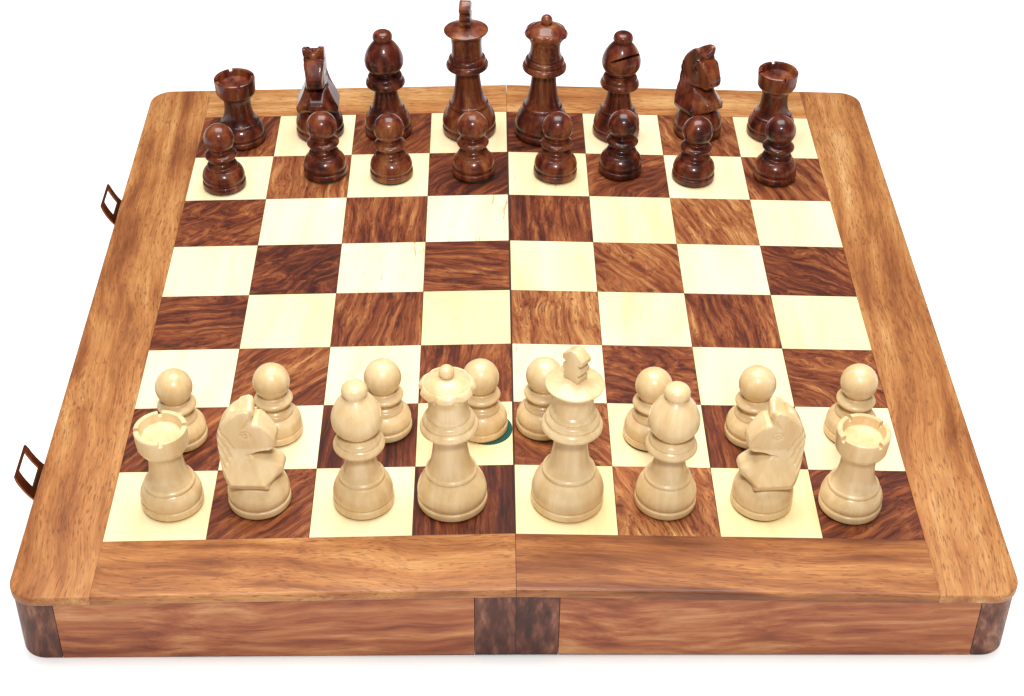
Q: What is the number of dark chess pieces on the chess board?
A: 16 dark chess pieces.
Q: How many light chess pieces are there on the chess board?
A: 16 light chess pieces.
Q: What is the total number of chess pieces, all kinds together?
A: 32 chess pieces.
